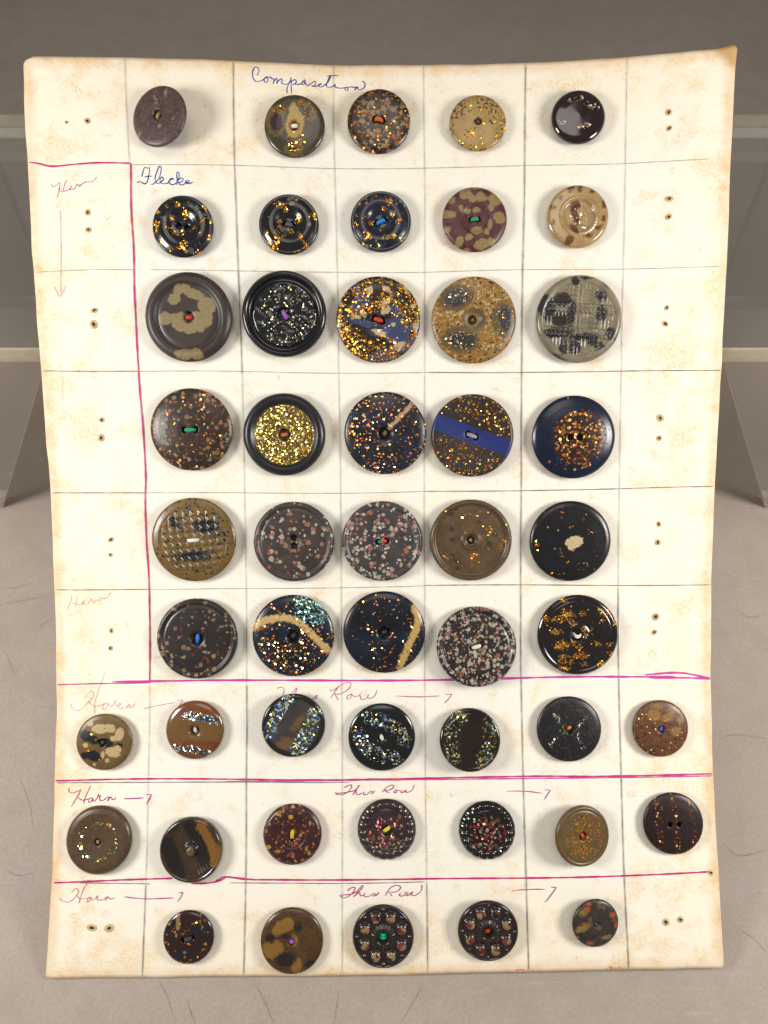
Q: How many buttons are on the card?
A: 49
